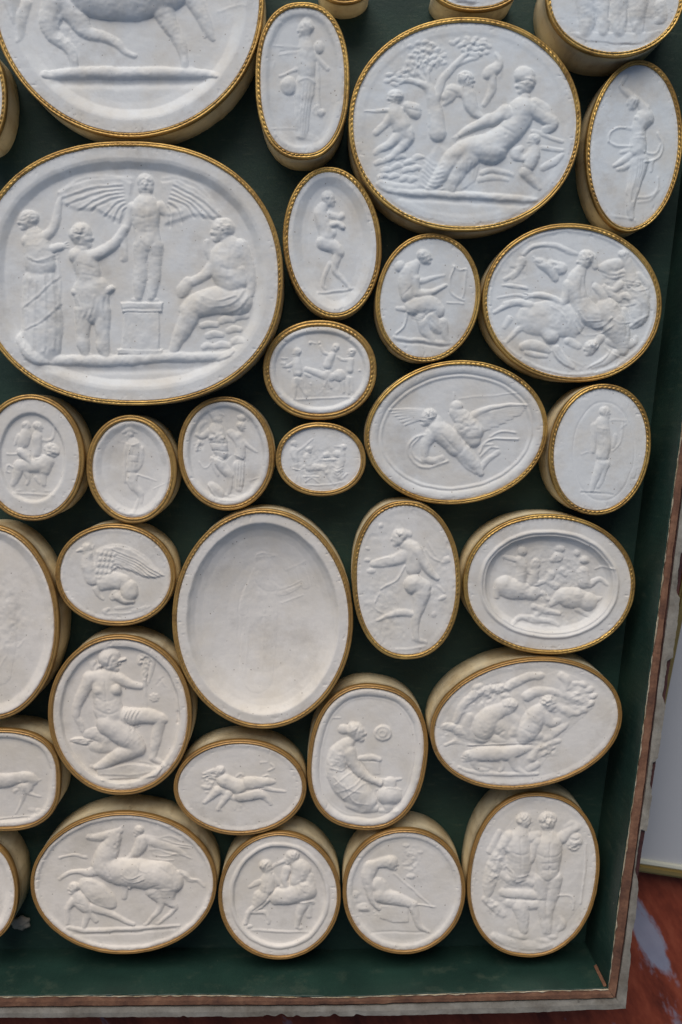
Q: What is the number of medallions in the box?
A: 34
